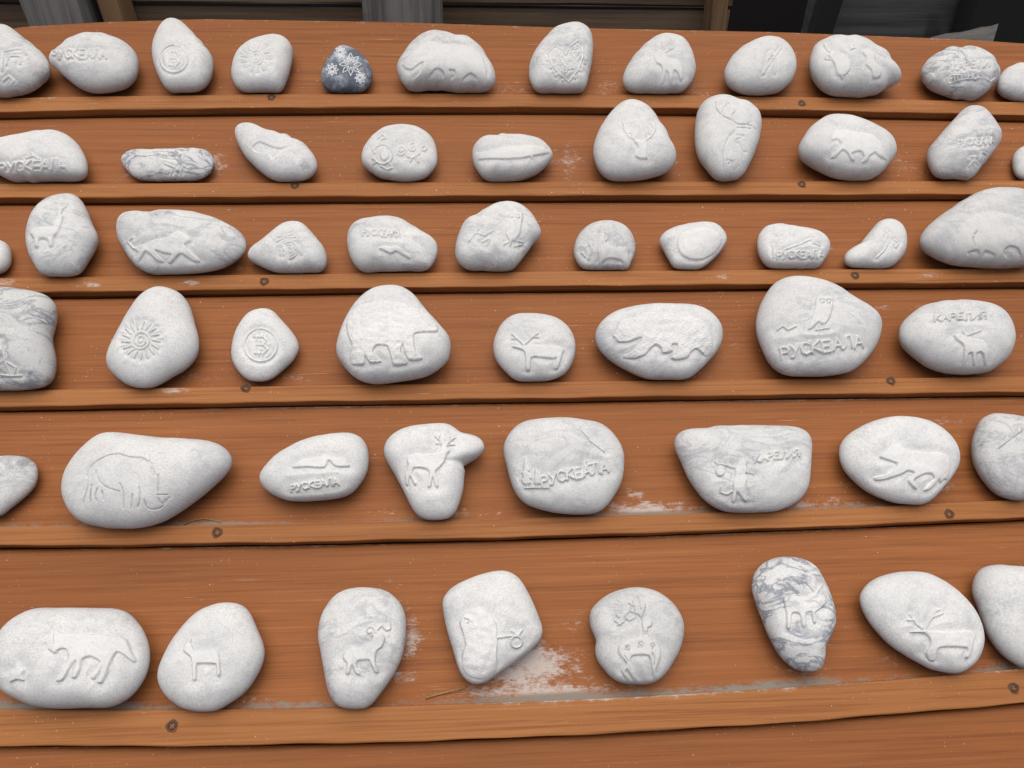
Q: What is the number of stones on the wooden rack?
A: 57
